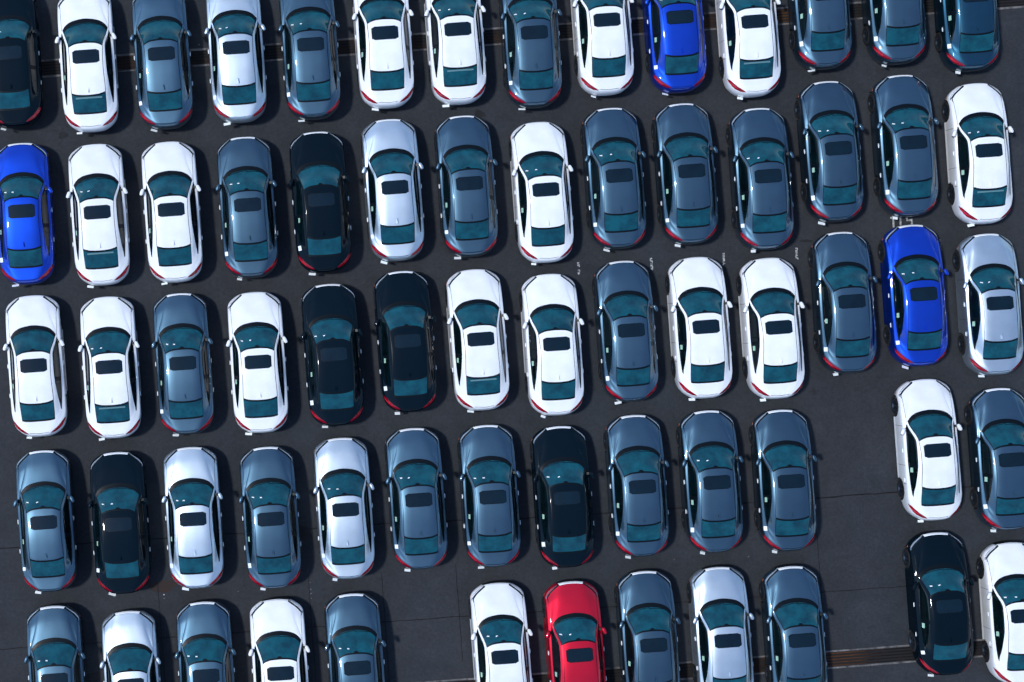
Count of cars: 67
